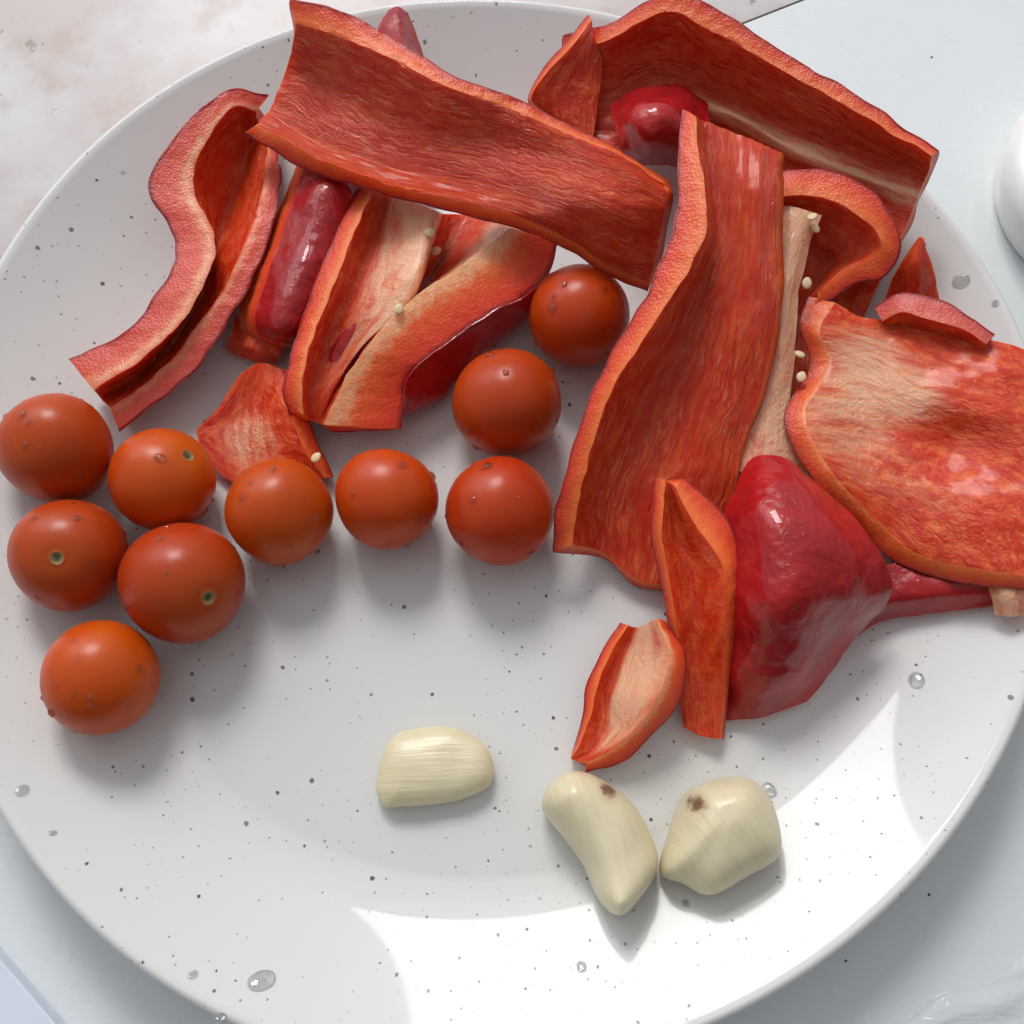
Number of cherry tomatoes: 10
